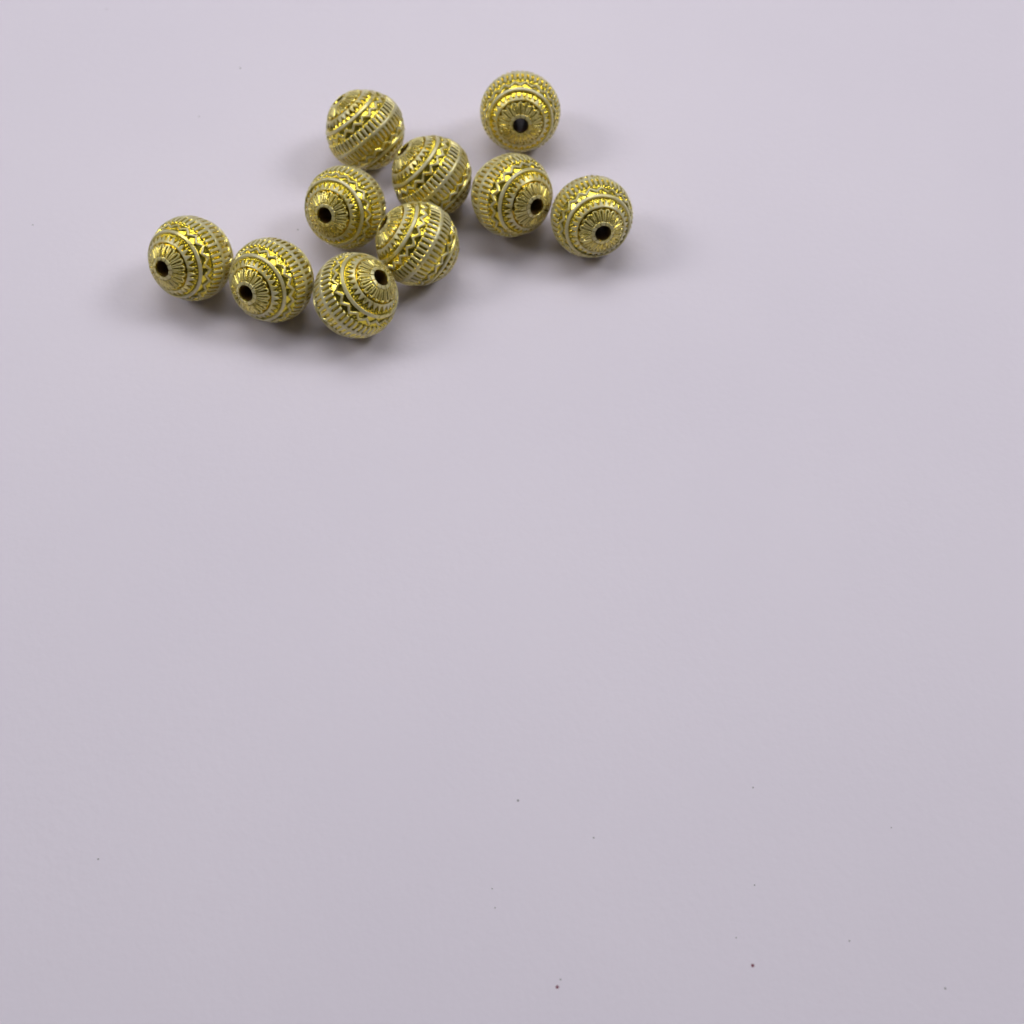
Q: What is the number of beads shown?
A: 10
